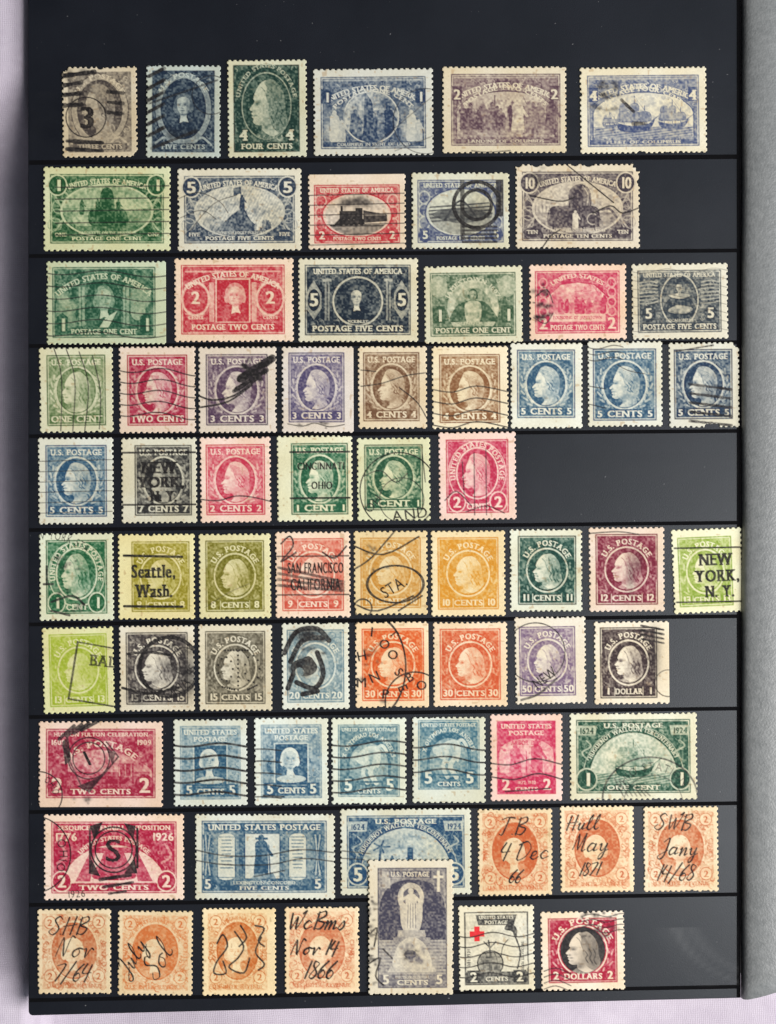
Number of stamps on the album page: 69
